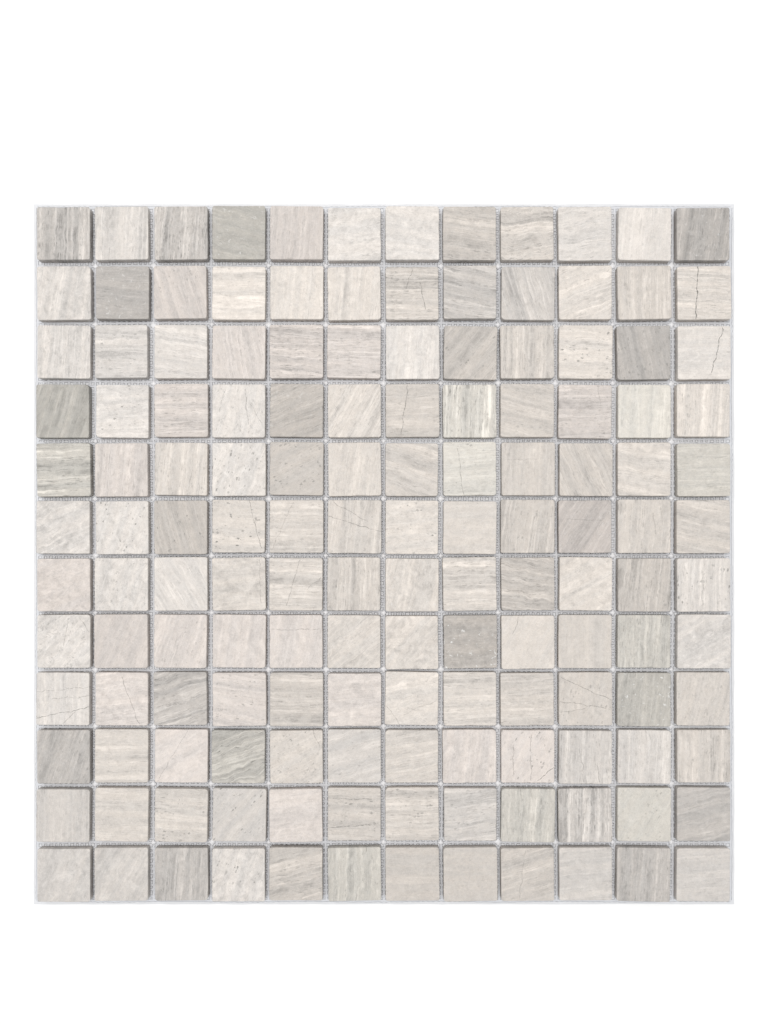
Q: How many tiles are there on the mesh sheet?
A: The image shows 144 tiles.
